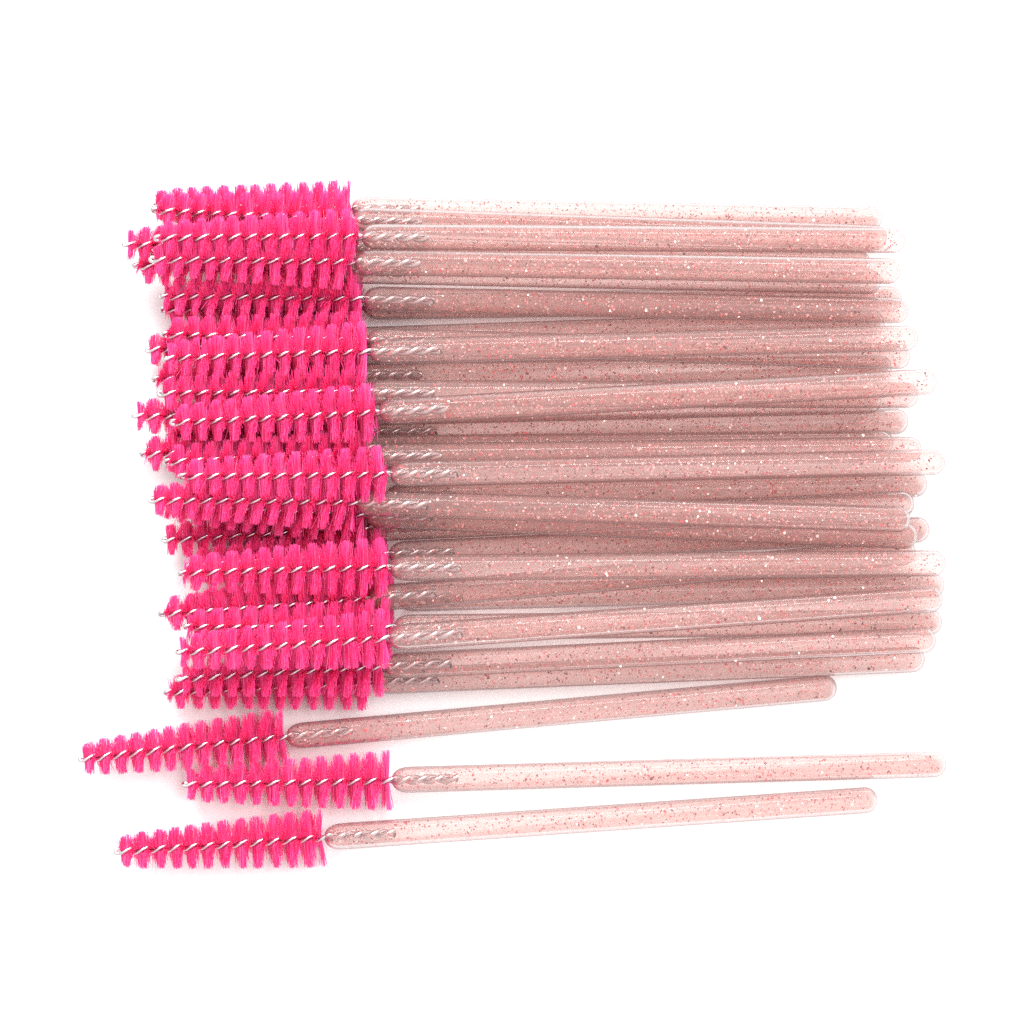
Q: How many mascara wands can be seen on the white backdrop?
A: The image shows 34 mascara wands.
